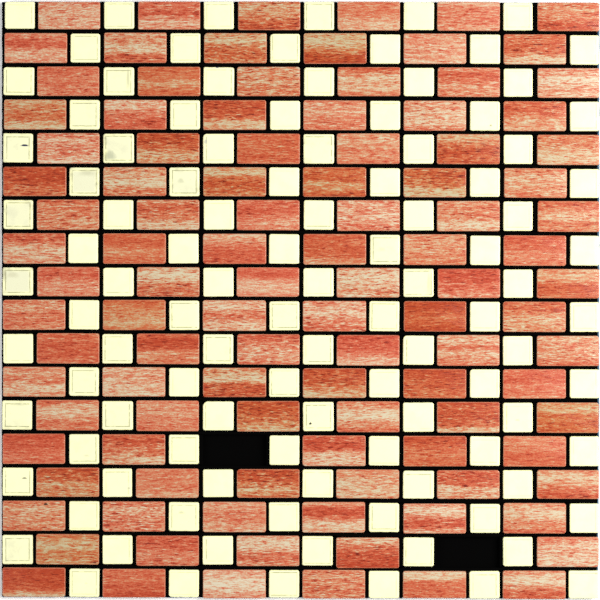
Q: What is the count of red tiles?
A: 106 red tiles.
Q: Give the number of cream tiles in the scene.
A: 108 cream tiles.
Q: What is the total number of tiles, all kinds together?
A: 214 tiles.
